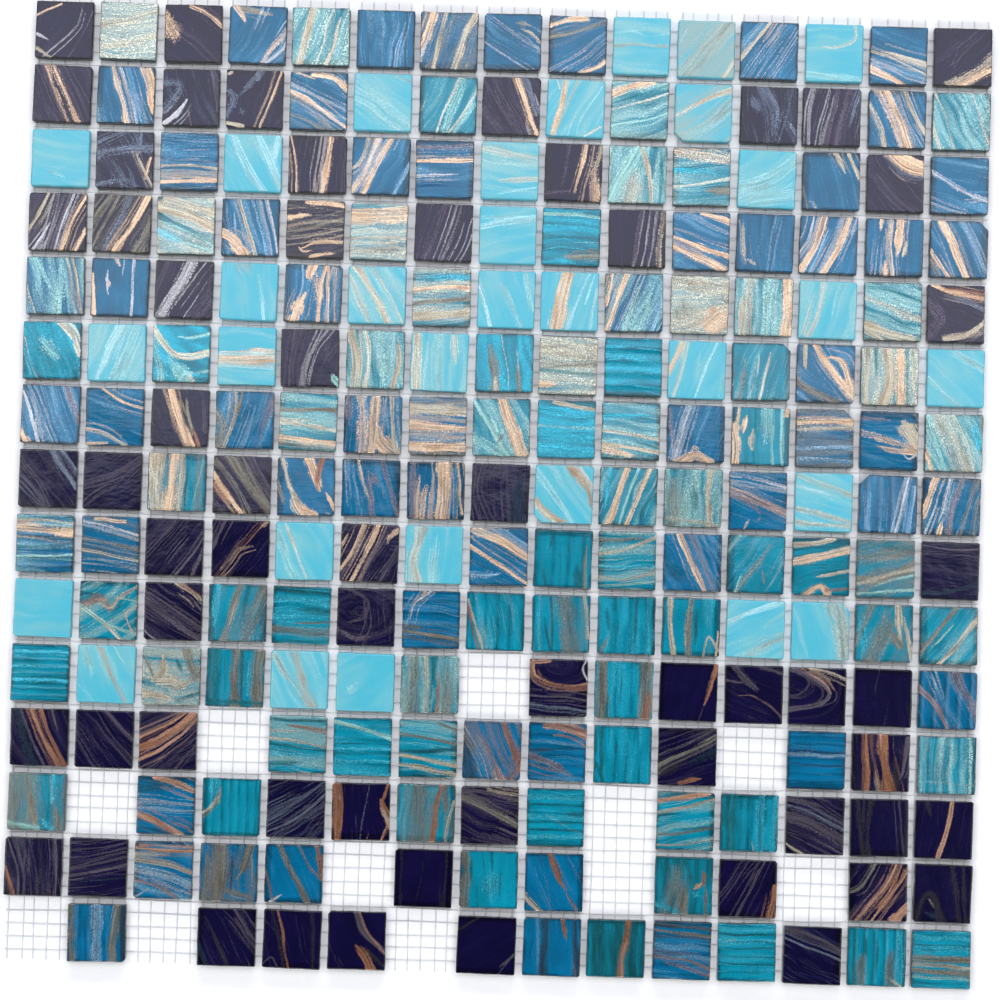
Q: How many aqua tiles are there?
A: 31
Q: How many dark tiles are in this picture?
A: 59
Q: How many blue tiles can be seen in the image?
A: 57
